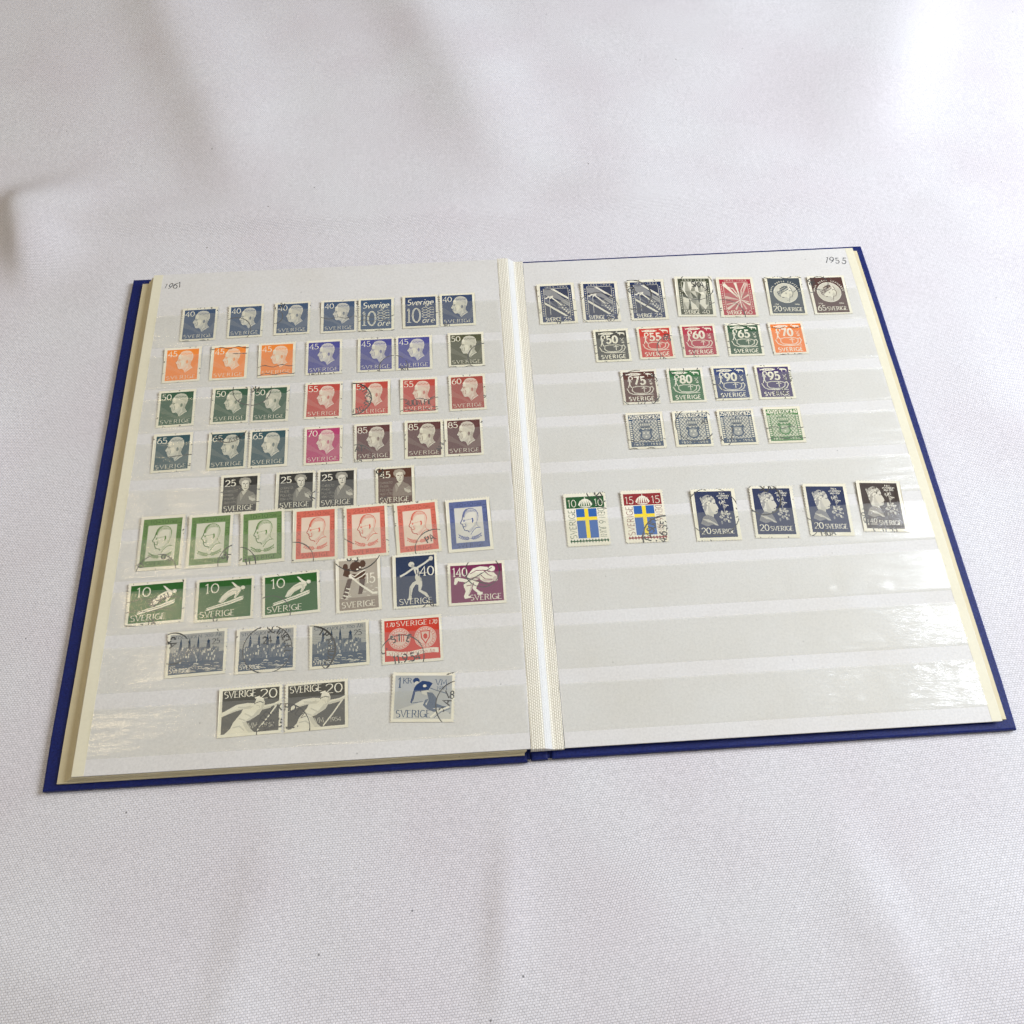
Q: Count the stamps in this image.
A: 78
